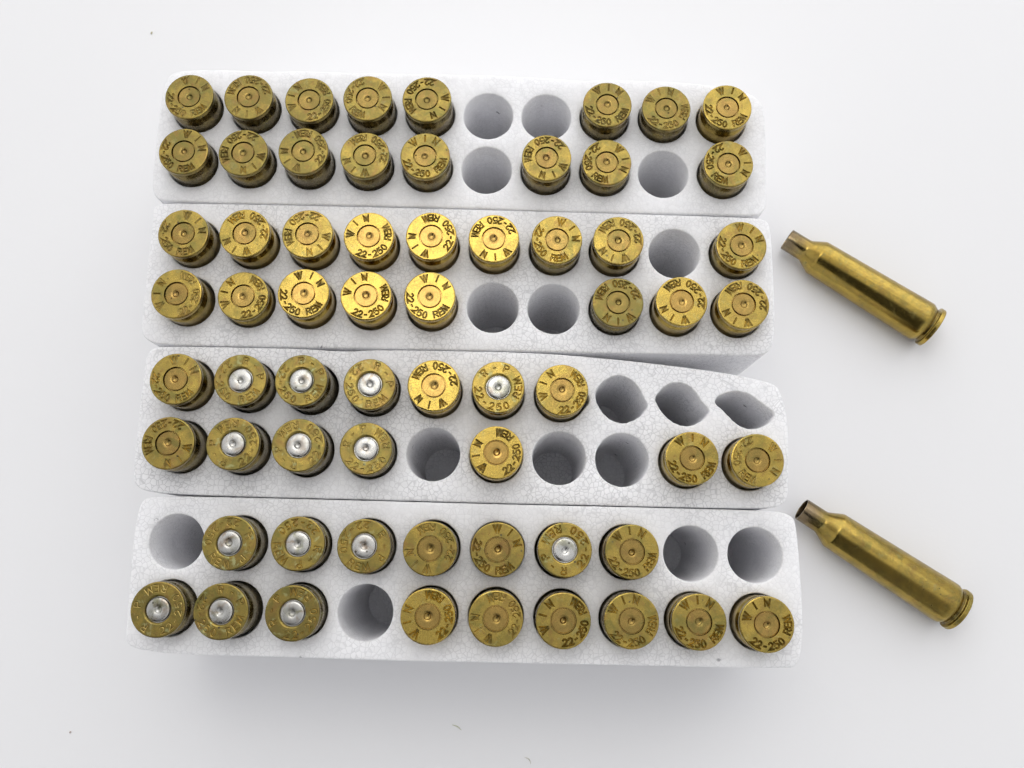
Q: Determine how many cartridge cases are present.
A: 65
